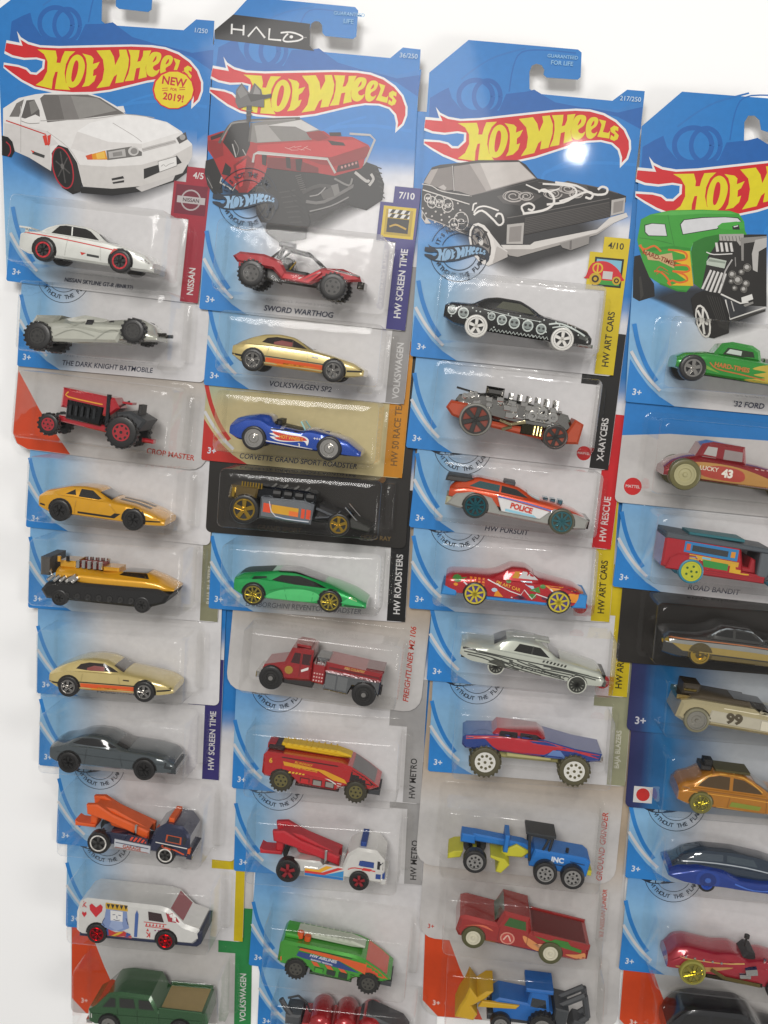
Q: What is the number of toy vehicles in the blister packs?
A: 38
